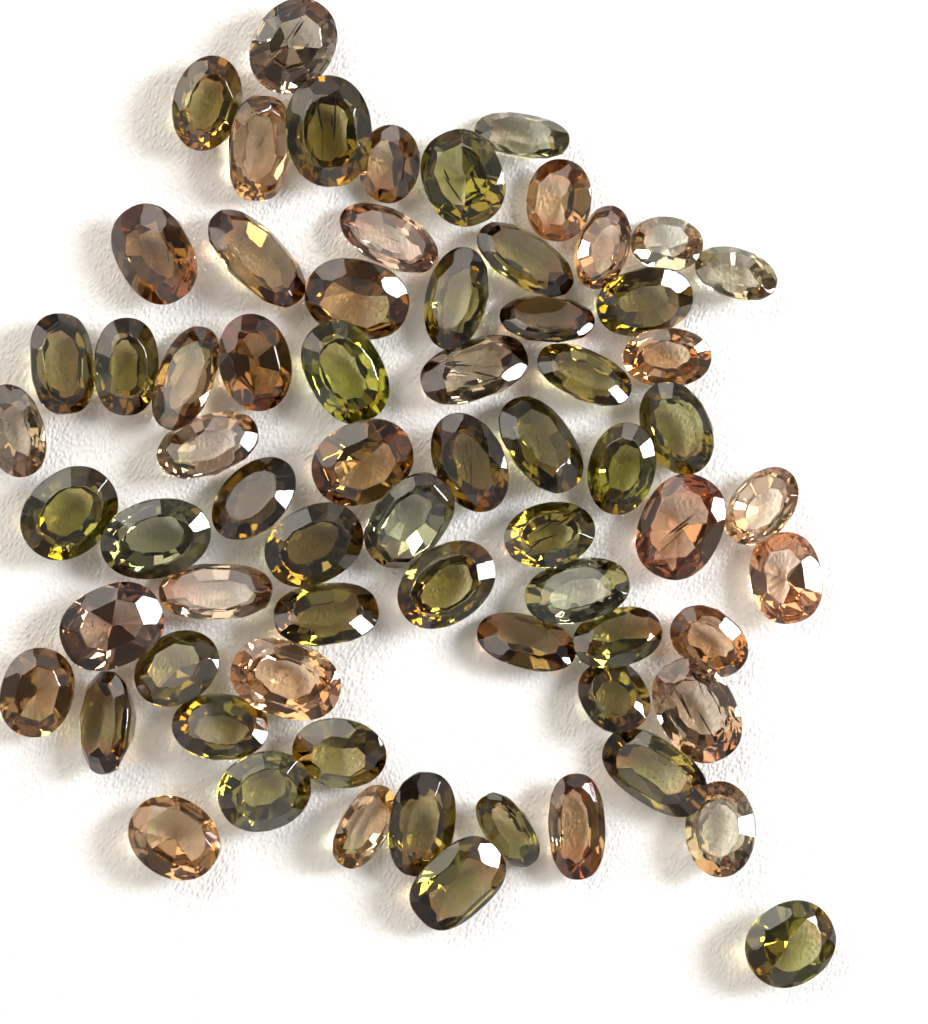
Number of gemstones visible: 69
